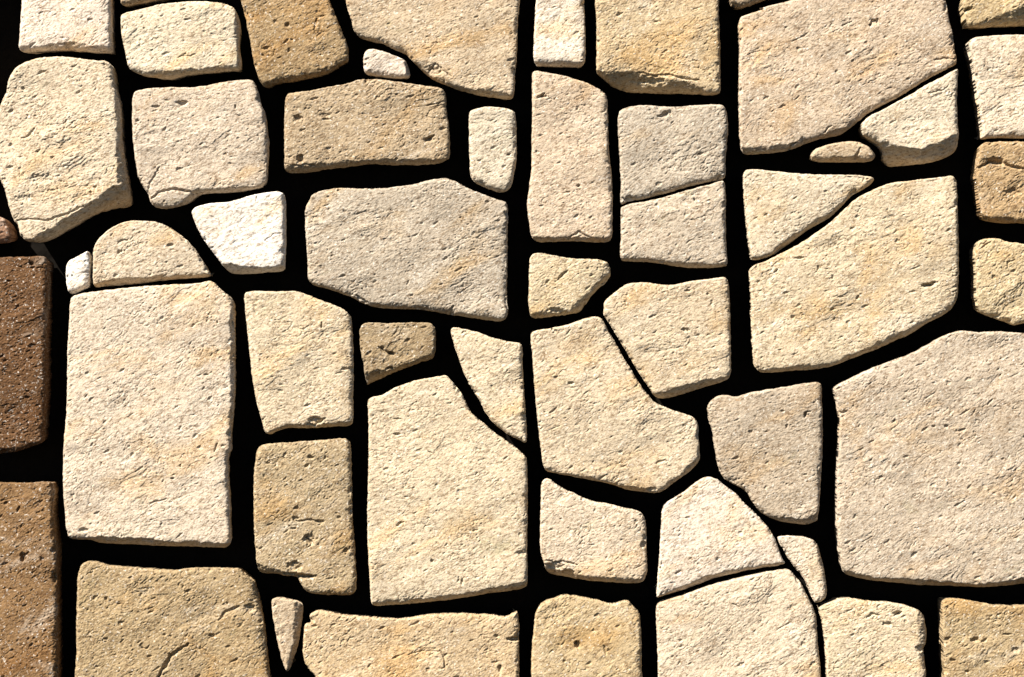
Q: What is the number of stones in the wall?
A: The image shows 53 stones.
